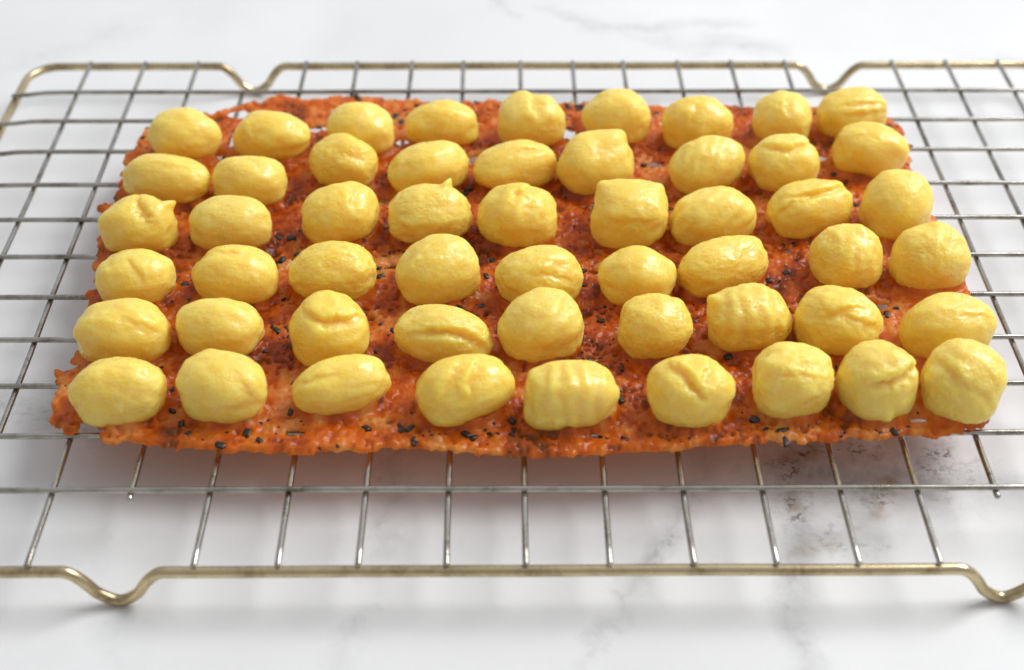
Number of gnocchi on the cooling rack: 54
